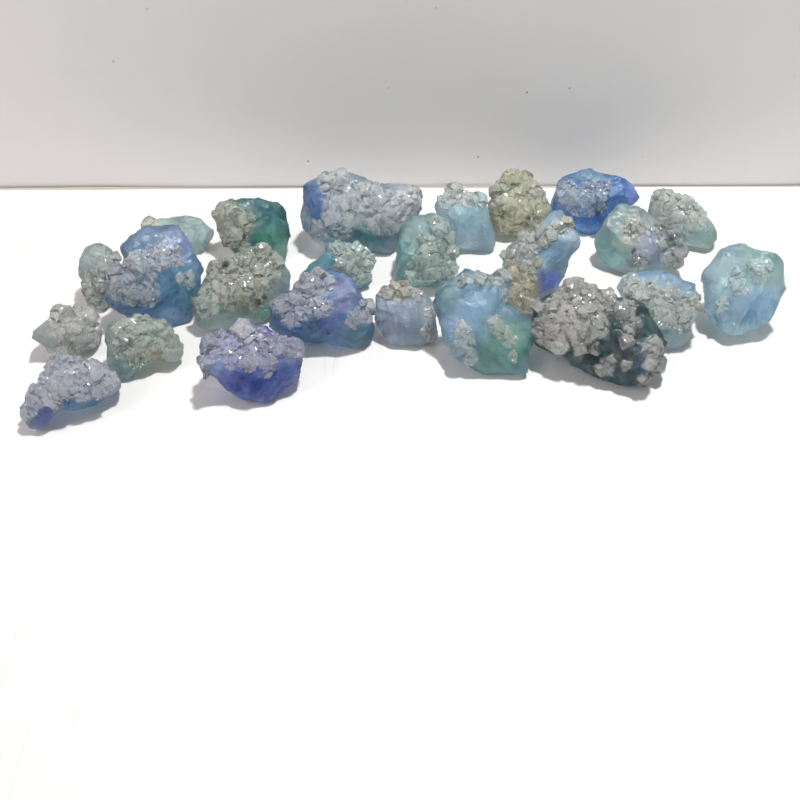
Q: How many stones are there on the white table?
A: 24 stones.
